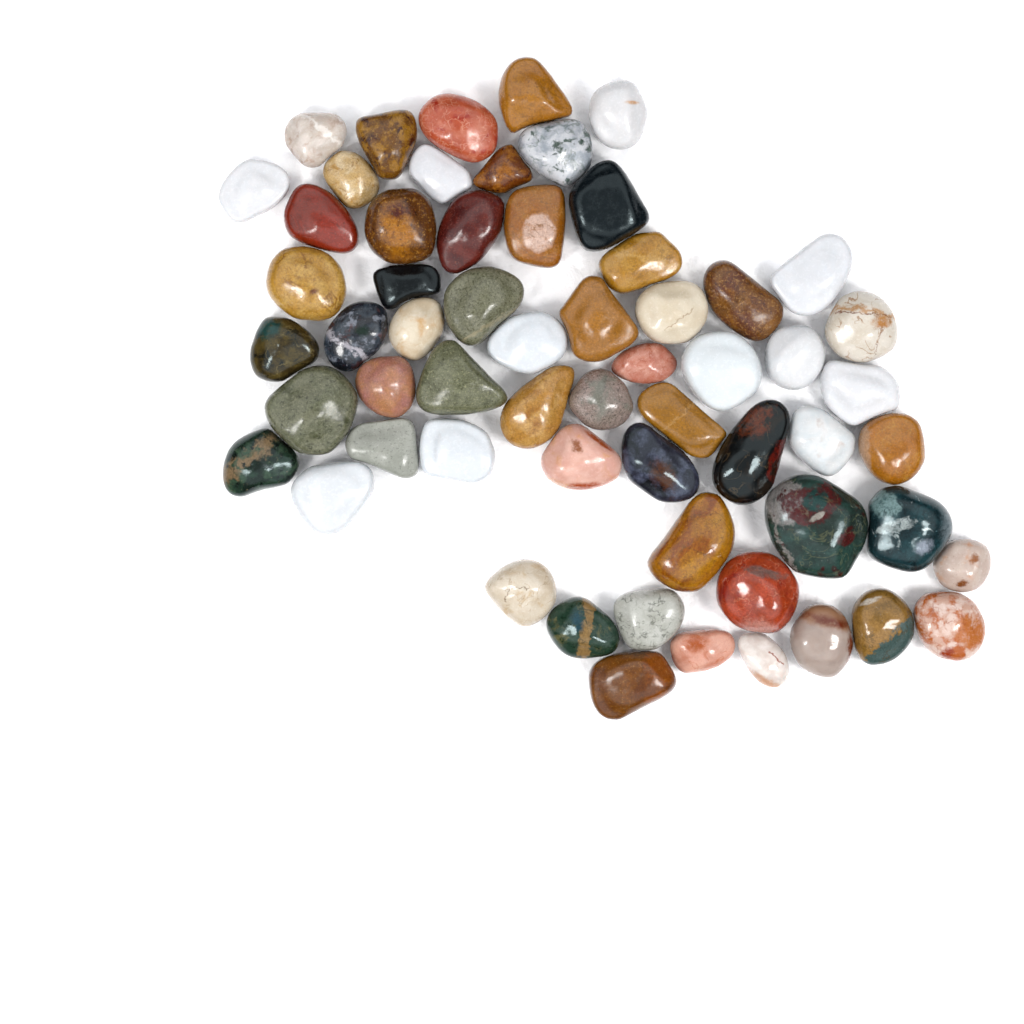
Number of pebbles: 61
